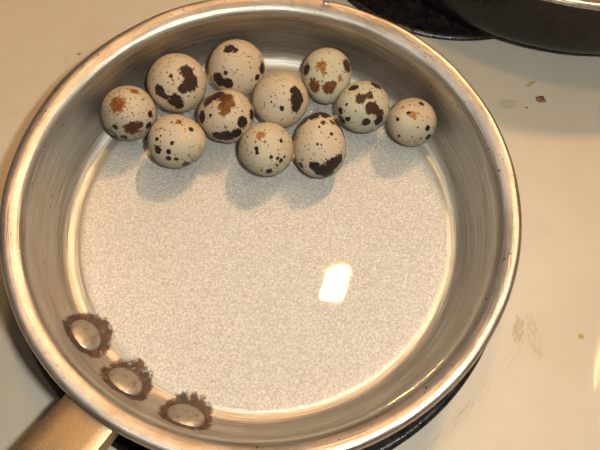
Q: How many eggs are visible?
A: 11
